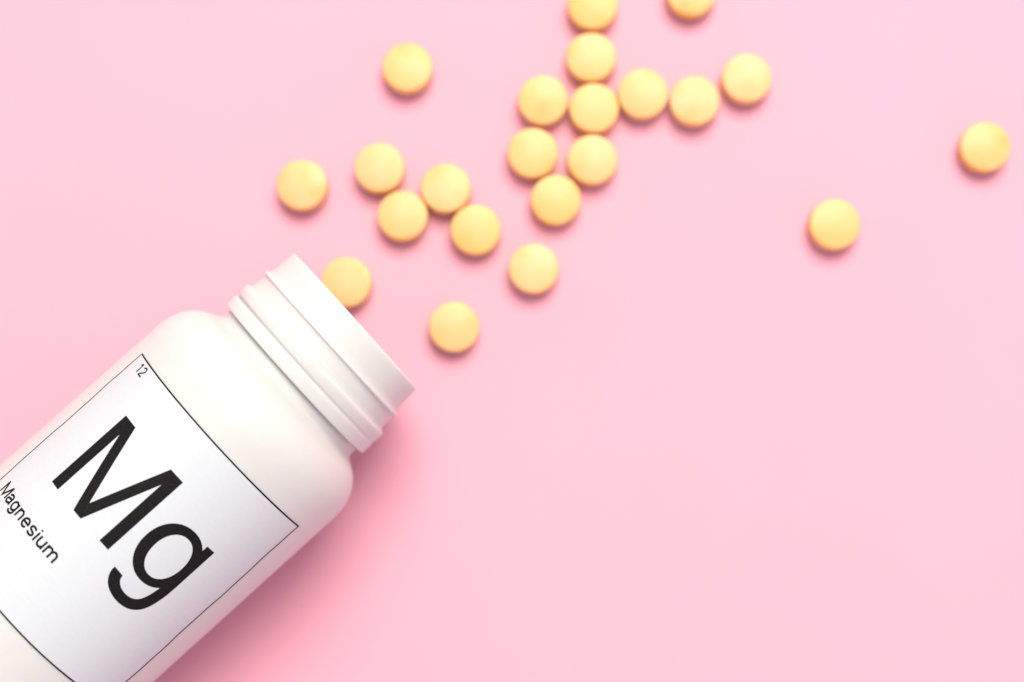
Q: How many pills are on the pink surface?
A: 22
